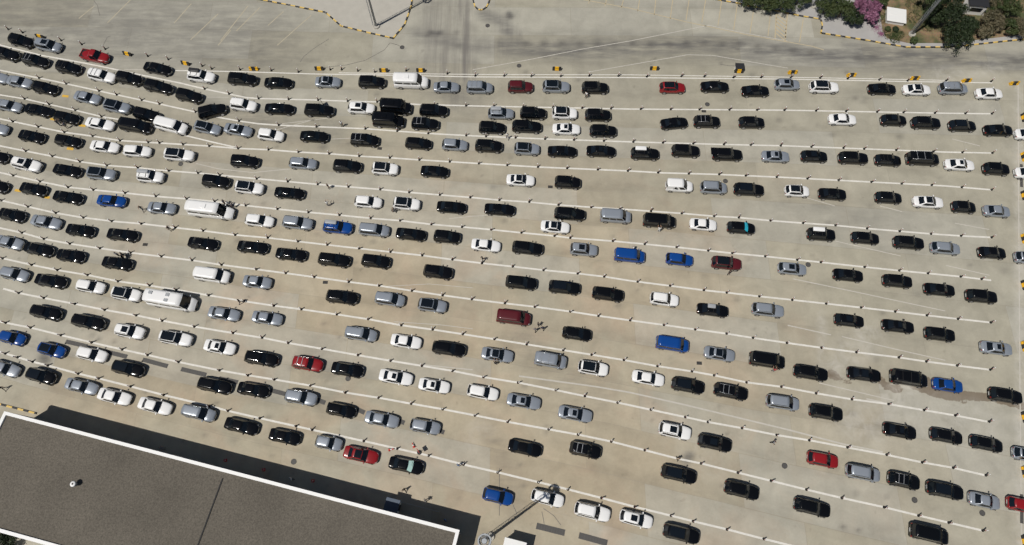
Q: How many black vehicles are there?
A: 142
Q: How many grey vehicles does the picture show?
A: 58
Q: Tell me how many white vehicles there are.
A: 56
